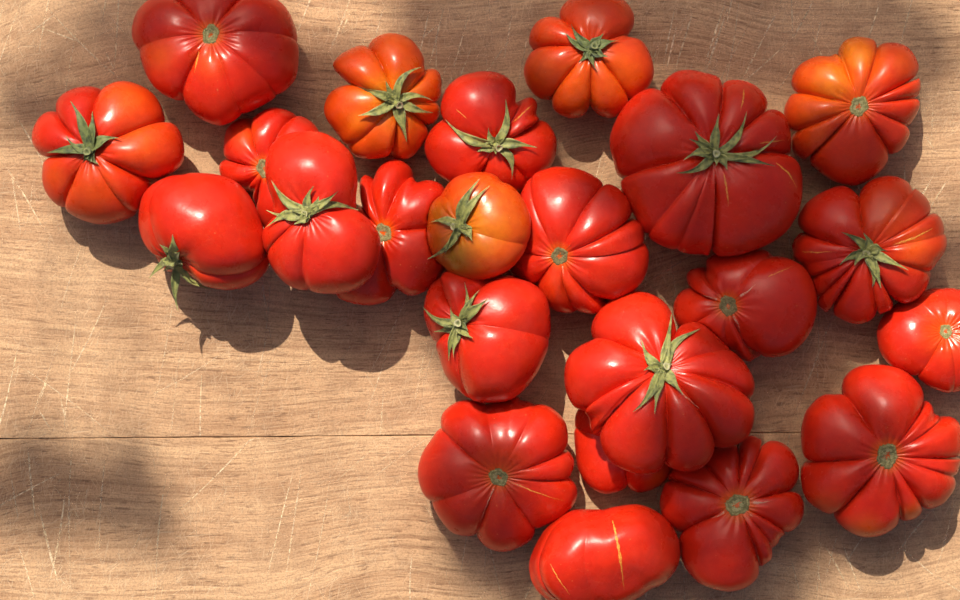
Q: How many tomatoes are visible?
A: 23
